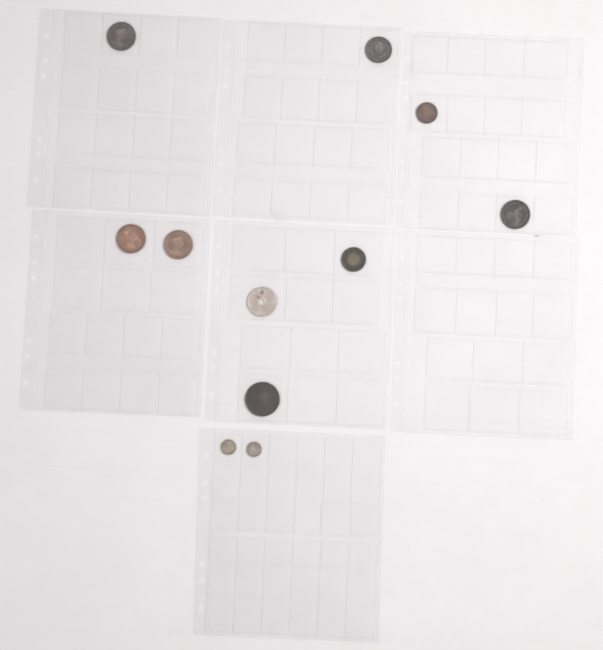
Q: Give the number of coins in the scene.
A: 11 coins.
